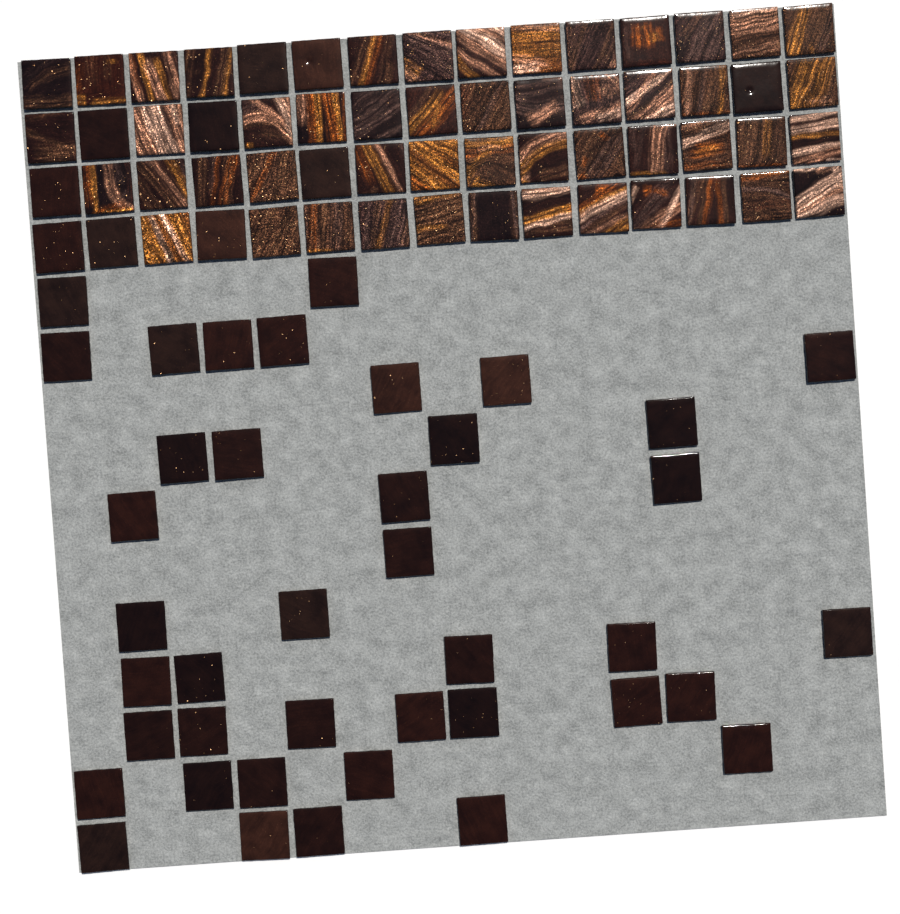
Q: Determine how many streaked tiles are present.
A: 50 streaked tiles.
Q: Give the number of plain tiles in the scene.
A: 50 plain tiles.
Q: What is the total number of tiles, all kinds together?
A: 100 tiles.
